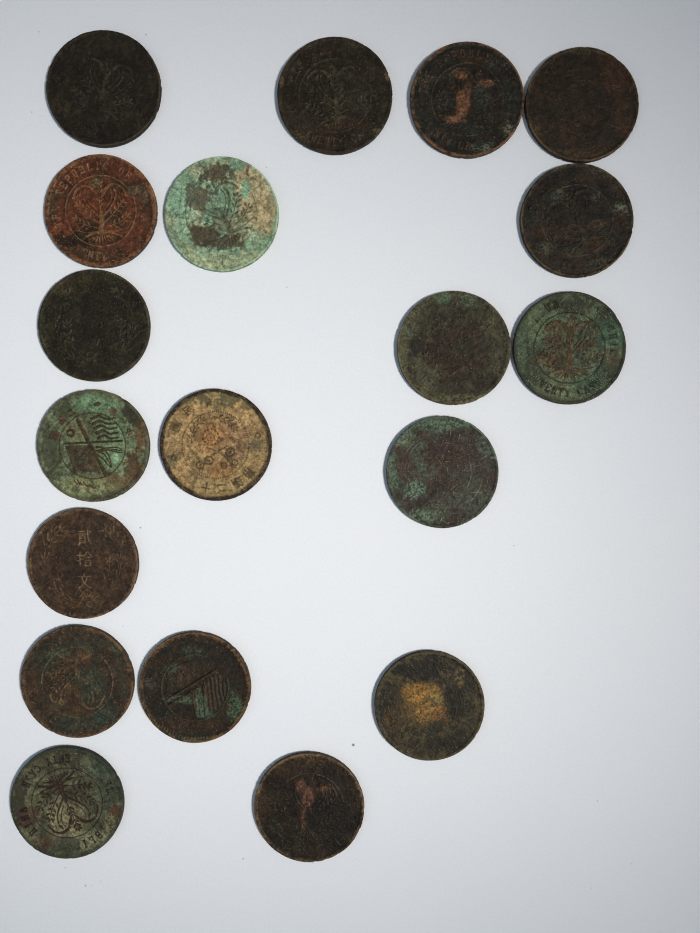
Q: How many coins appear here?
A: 19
